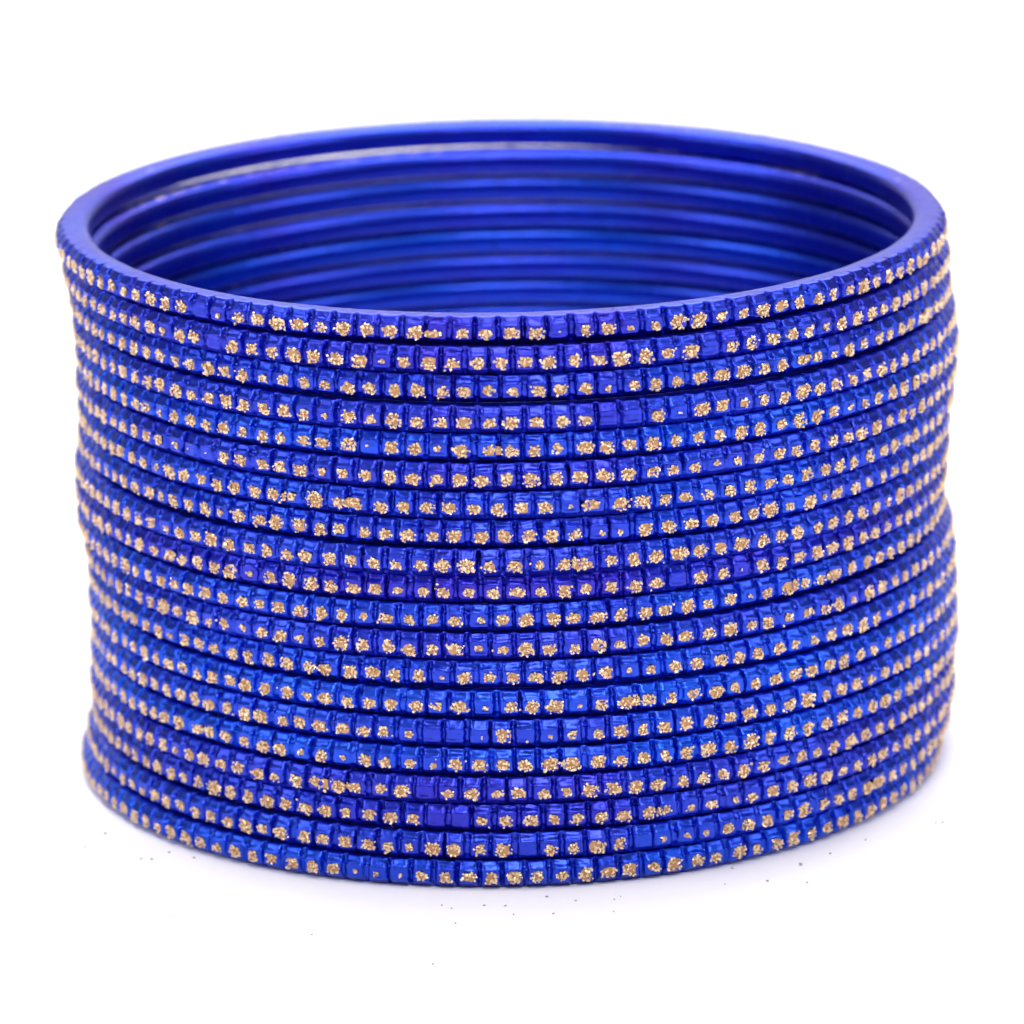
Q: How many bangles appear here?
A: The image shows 20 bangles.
